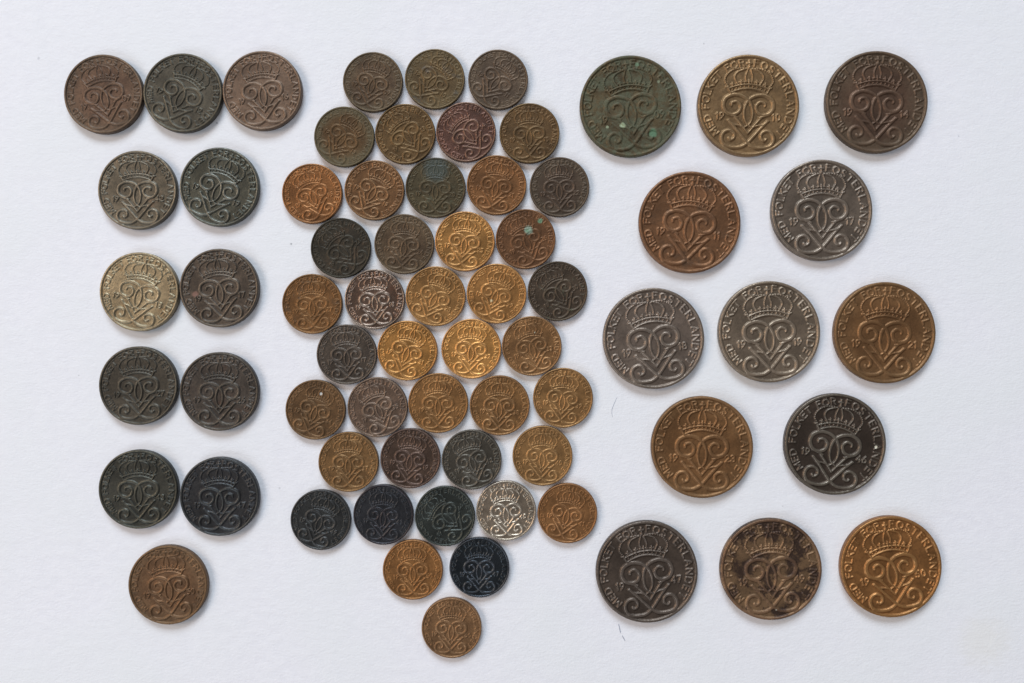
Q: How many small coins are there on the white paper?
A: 42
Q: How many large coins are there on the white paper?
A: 13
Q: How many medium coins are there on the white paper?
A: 12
